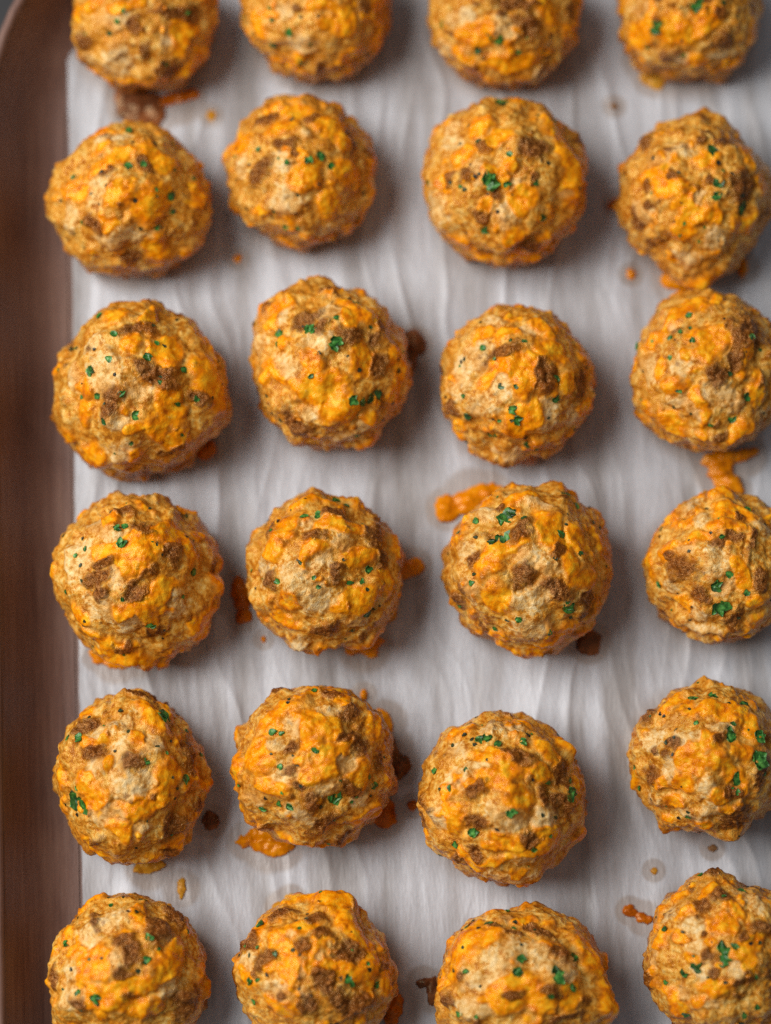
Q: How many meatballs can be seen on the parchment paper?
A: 24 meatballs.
